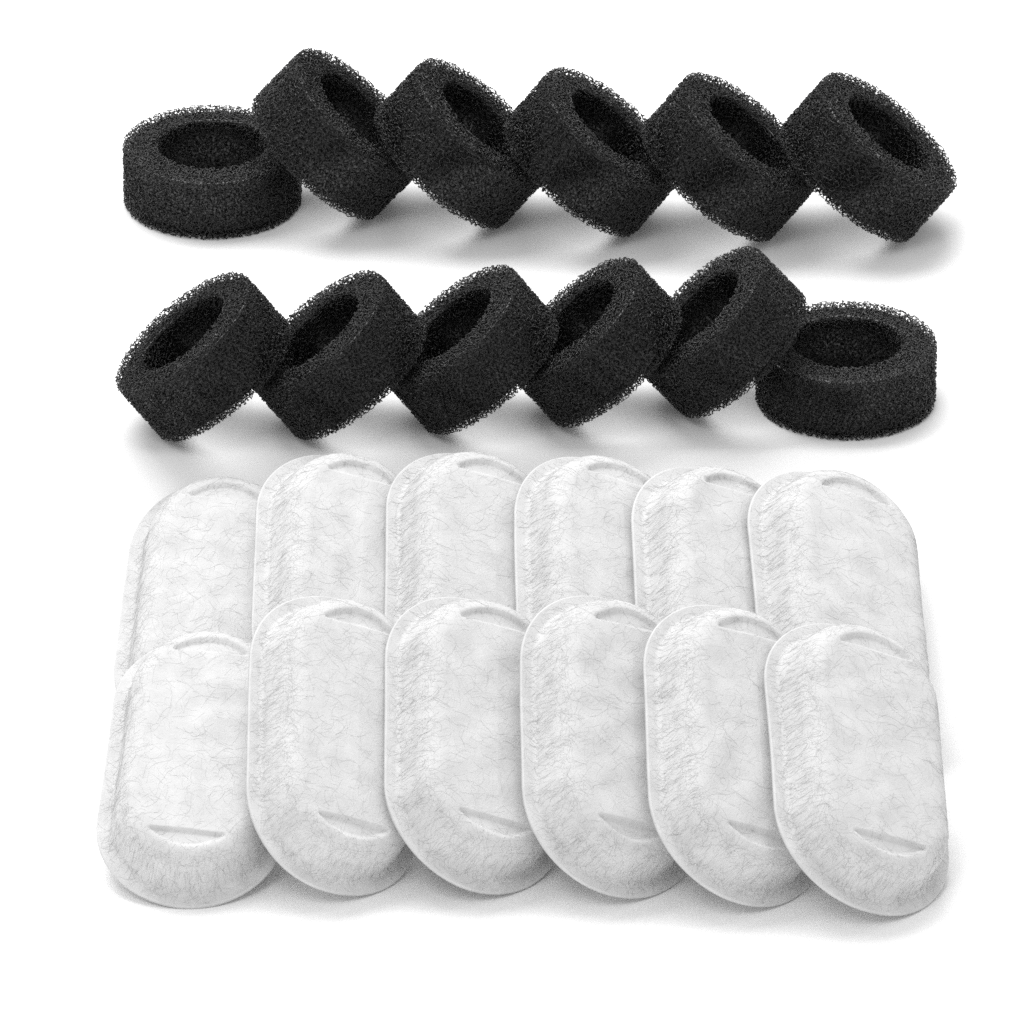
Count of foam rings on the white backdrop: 12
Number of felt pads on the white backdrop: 12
